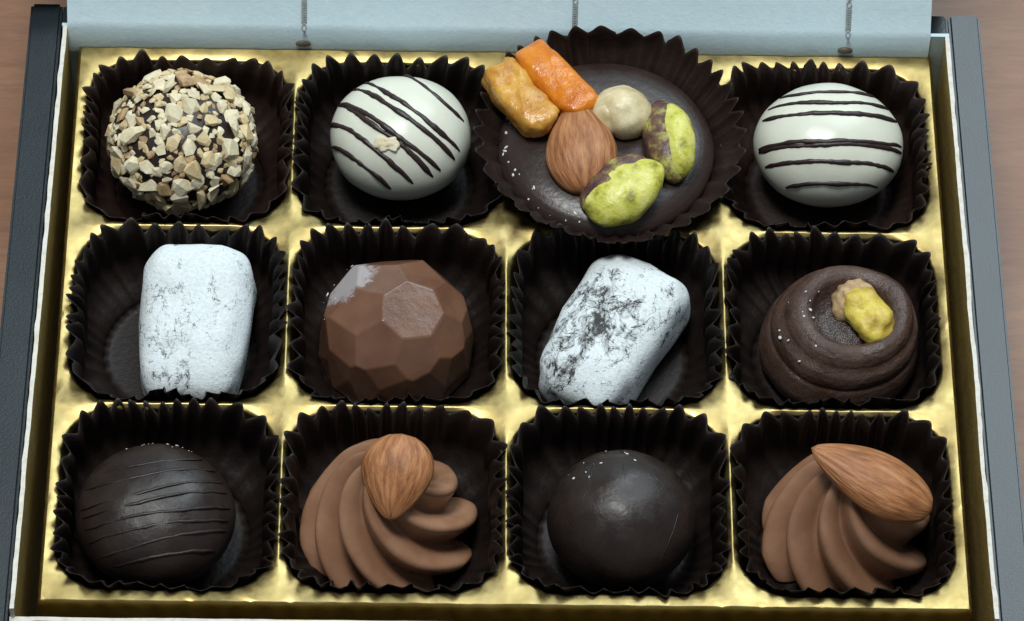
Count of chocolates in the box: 12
